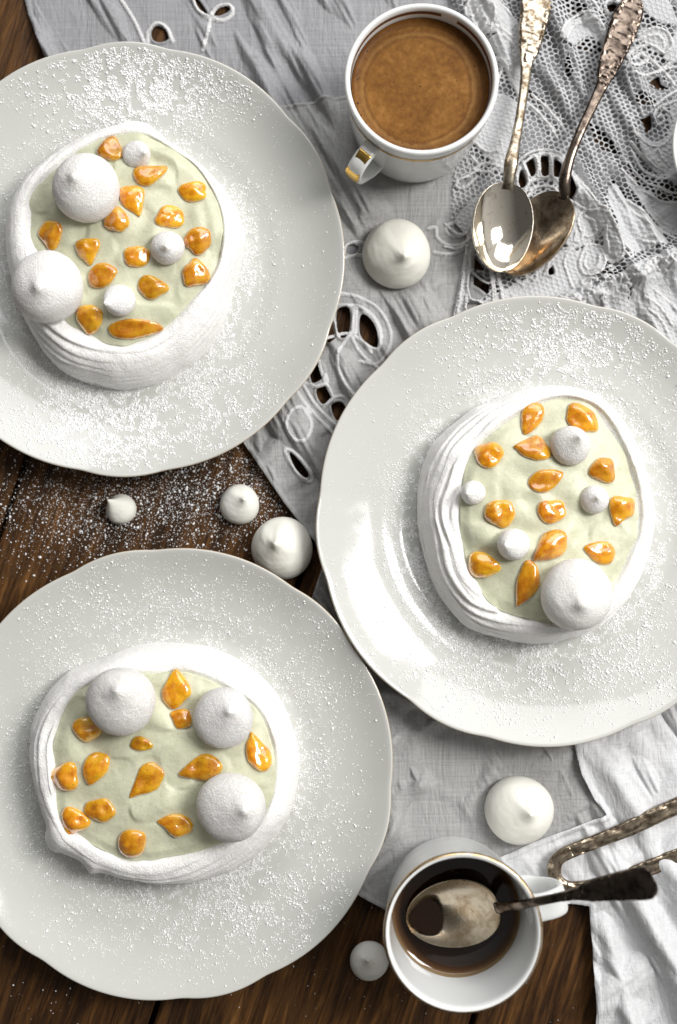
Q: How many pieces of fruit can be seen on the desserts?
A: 41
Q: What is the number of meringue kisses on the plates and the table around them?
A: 19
